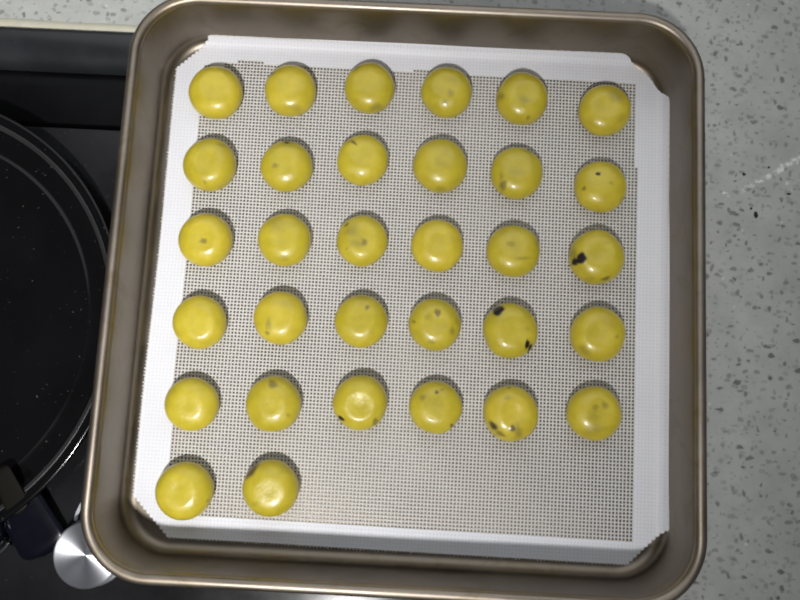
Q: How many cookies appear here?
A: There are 32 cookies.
